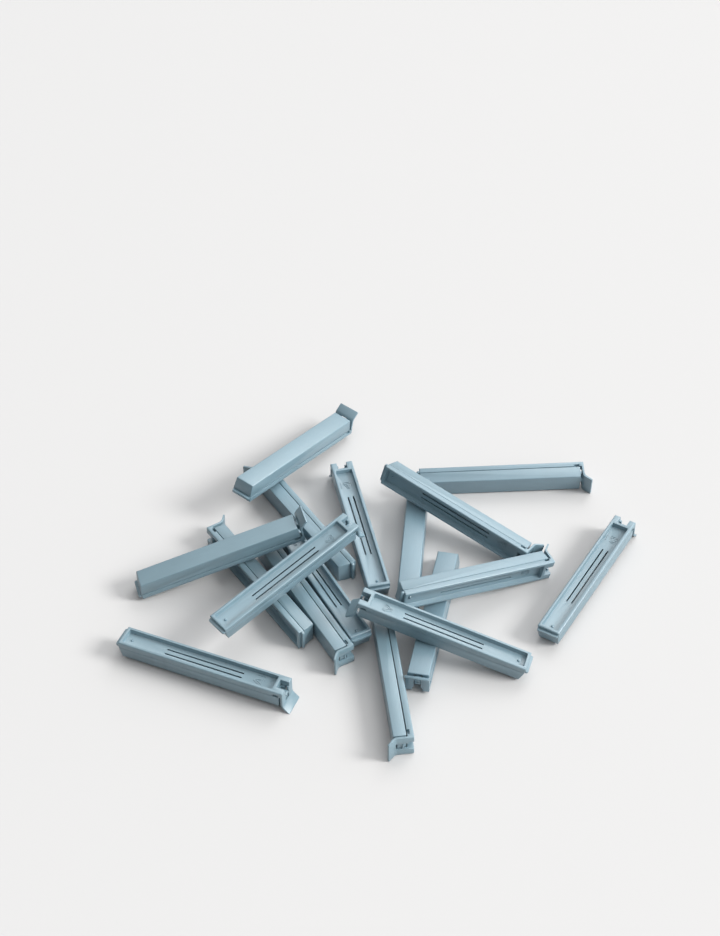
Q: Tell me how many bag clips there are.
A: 17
